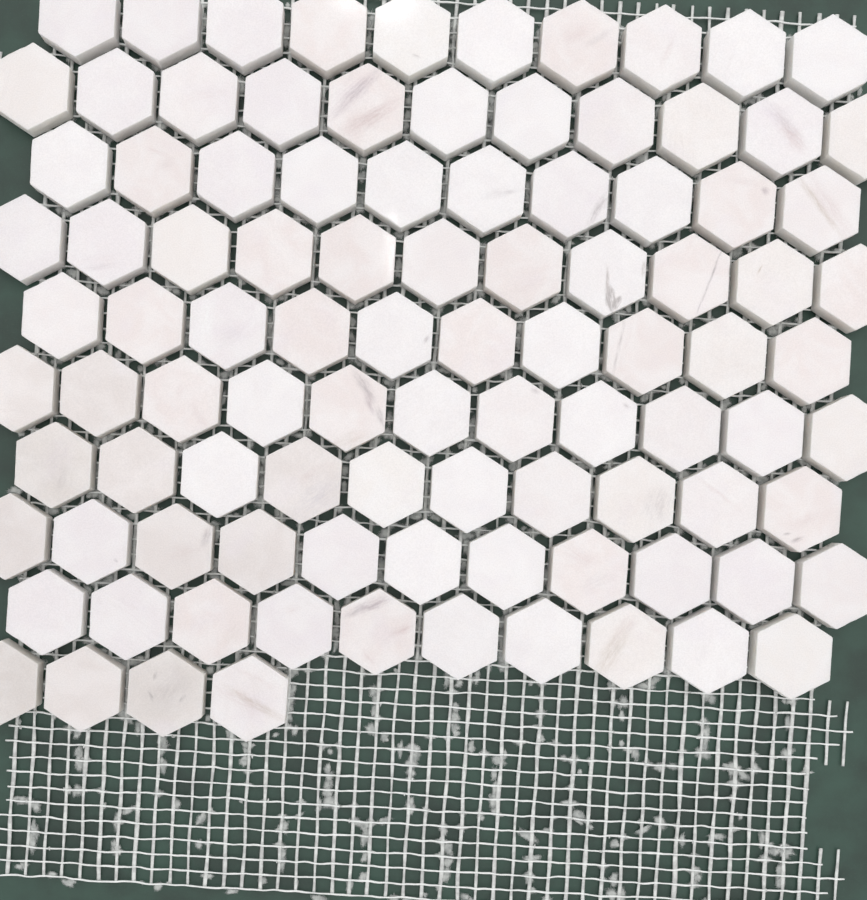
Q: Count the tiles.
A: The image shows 98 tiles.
